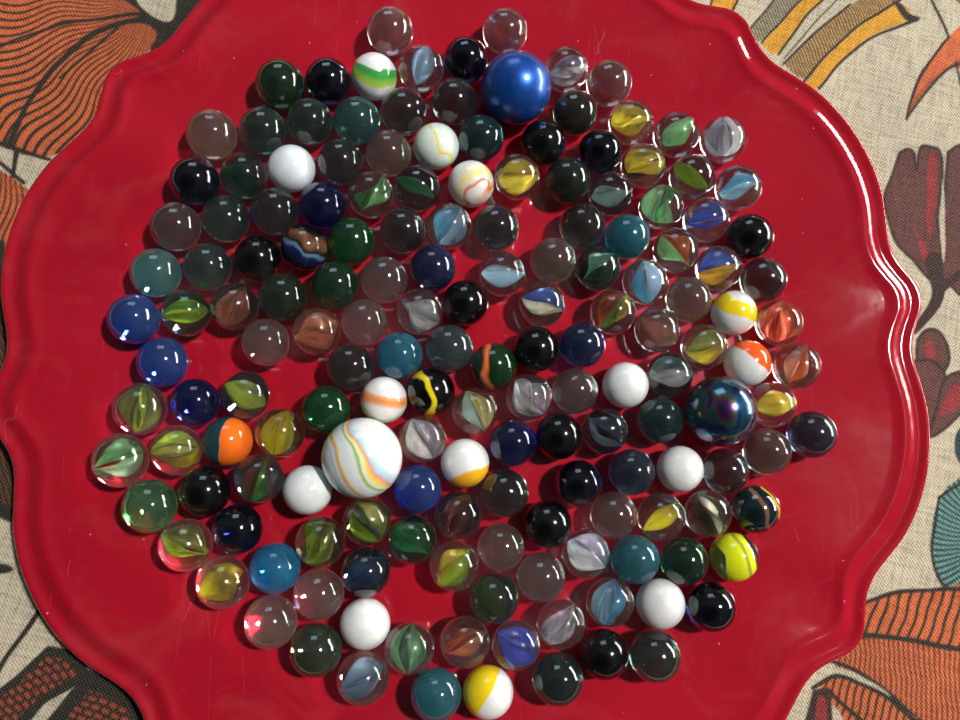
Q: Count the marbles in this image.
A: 165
